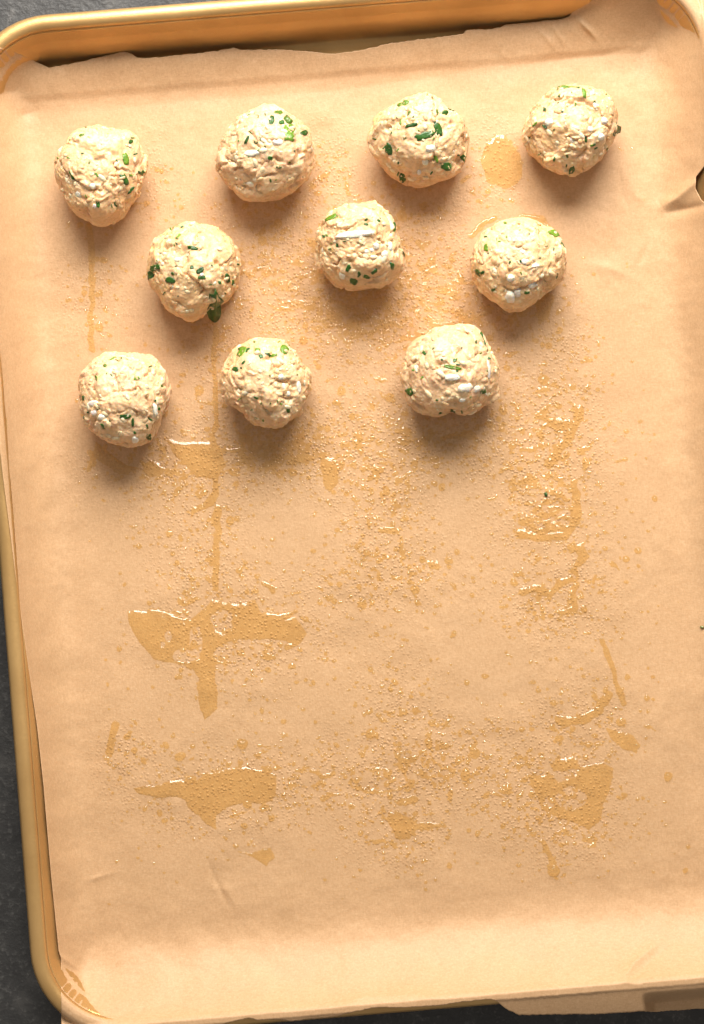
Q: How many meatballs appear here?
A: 10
